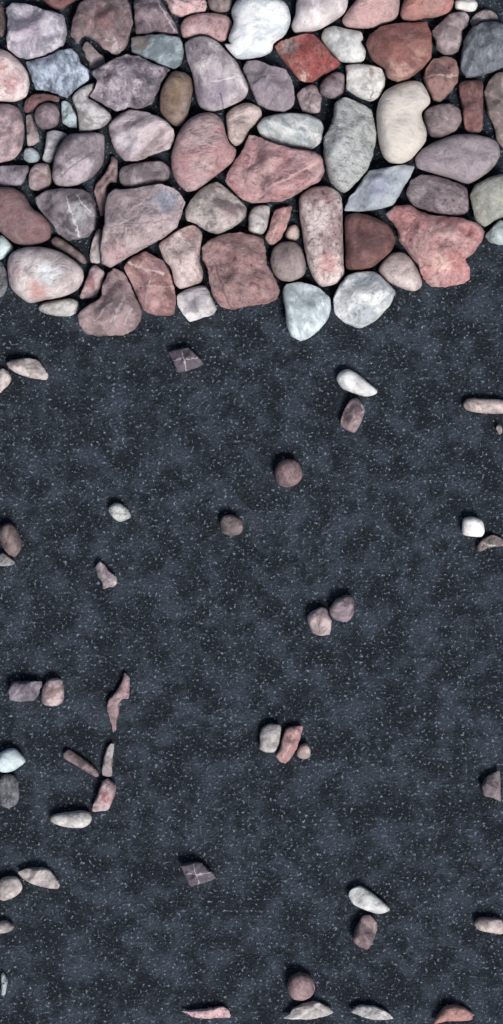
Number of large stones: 57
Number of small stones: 71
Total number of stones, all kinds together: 128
